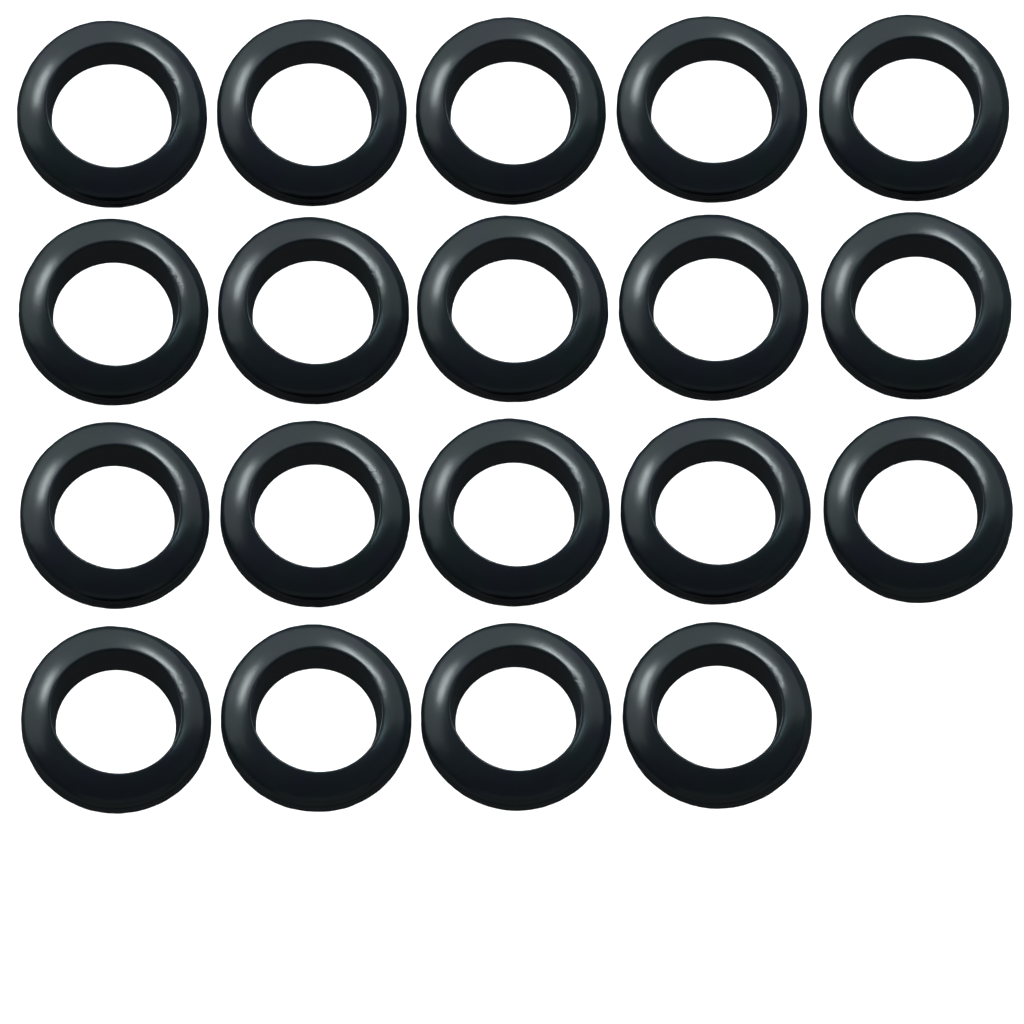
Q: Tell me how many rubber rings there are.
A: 19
